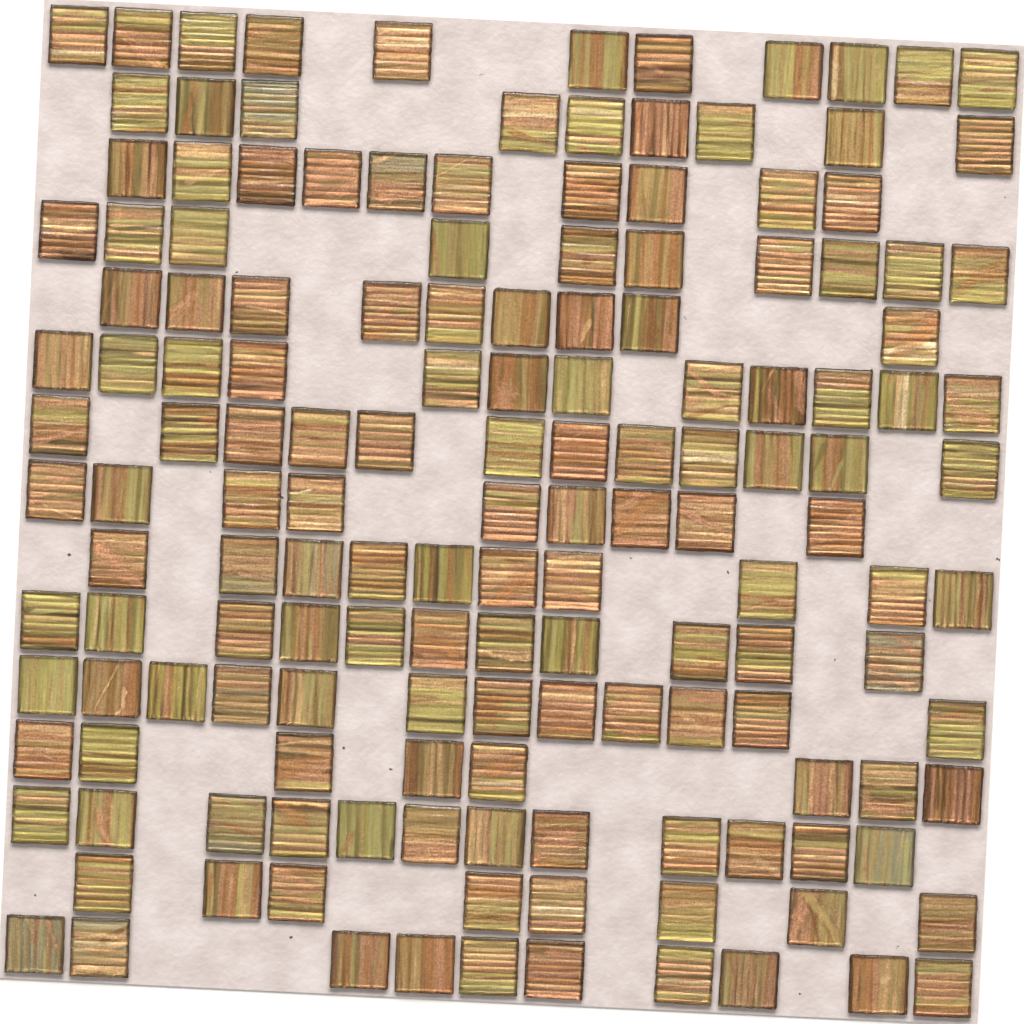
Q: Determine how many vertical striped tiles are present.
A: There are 48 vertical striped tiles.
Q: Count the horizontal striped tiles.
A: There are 105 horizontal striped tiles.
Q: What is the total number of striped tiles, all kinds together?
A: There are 153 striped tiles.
